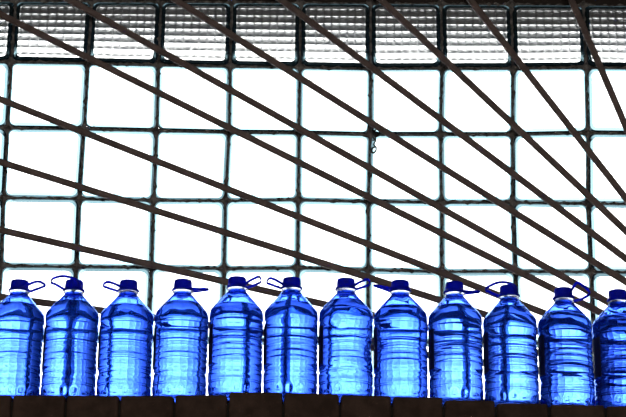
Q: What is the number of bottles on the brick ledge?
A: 12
